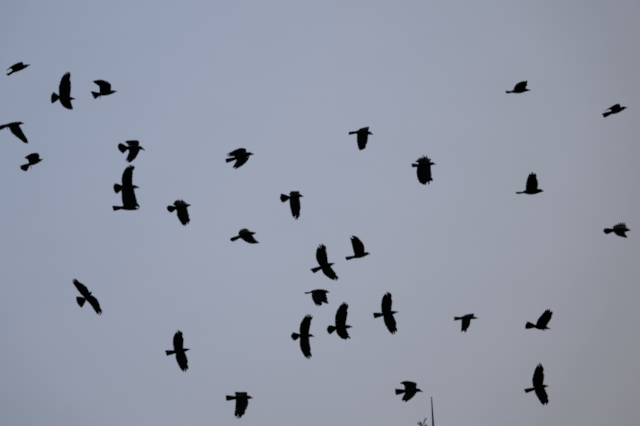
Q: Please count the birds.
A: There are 31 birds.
